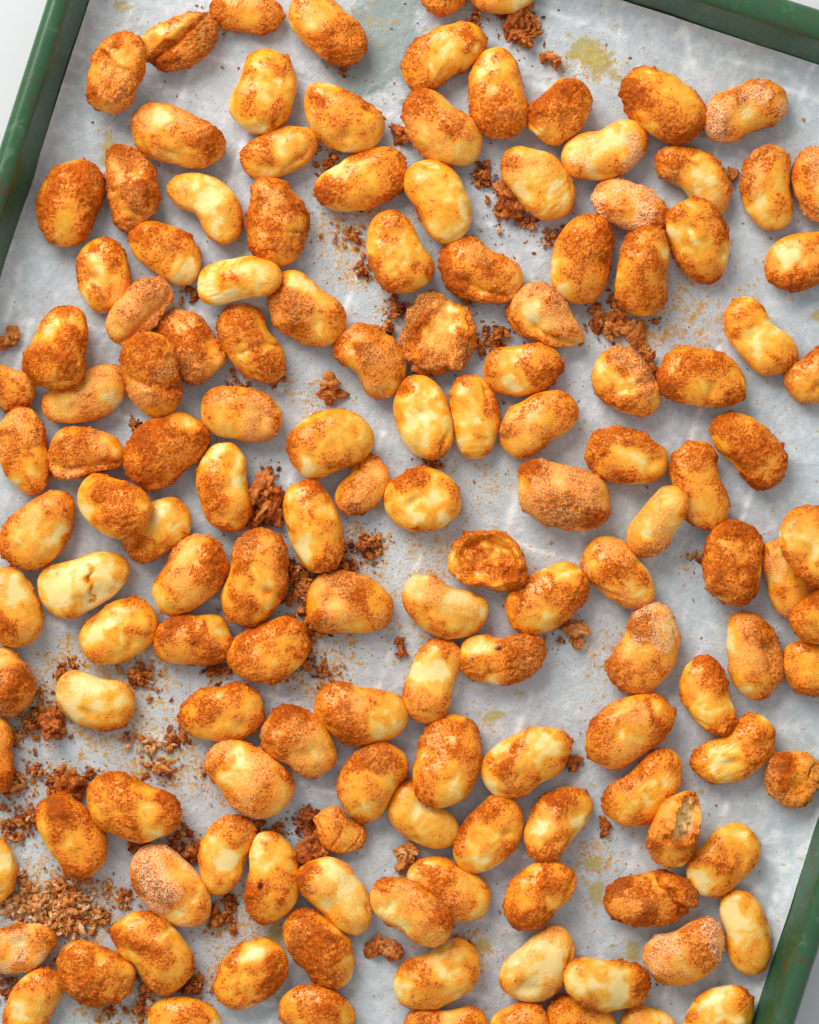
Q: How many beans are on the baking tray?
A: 144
